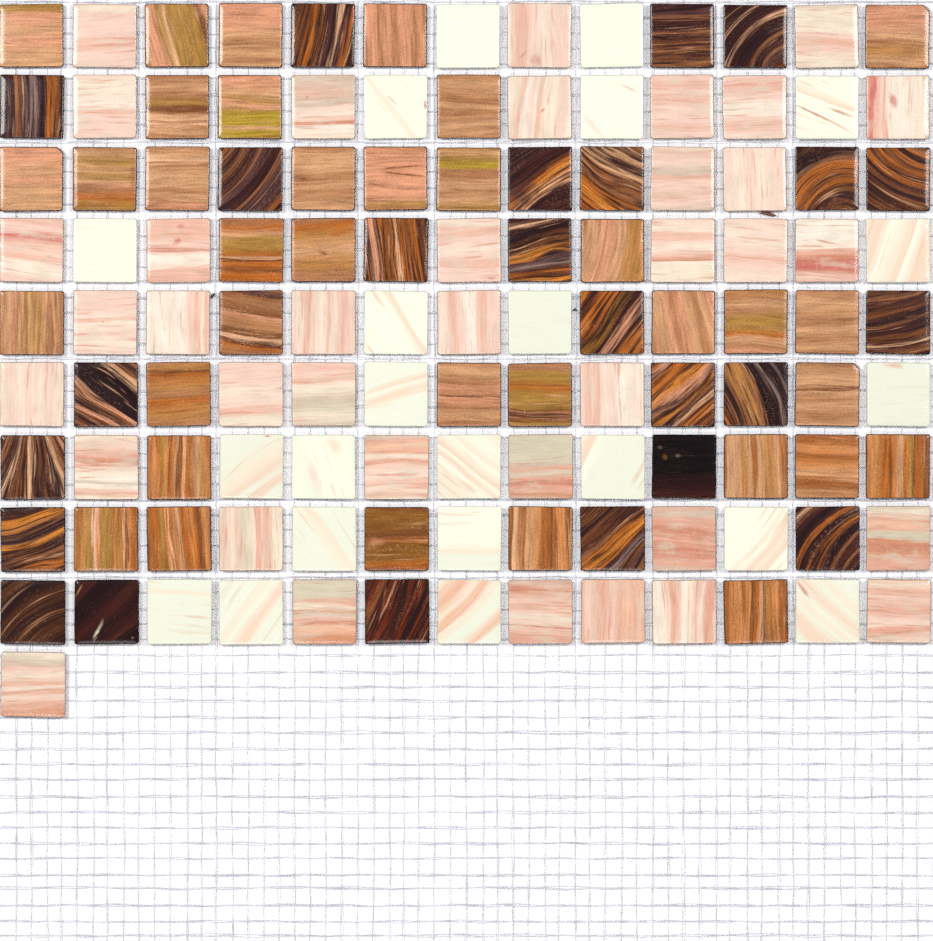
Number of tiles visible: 118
